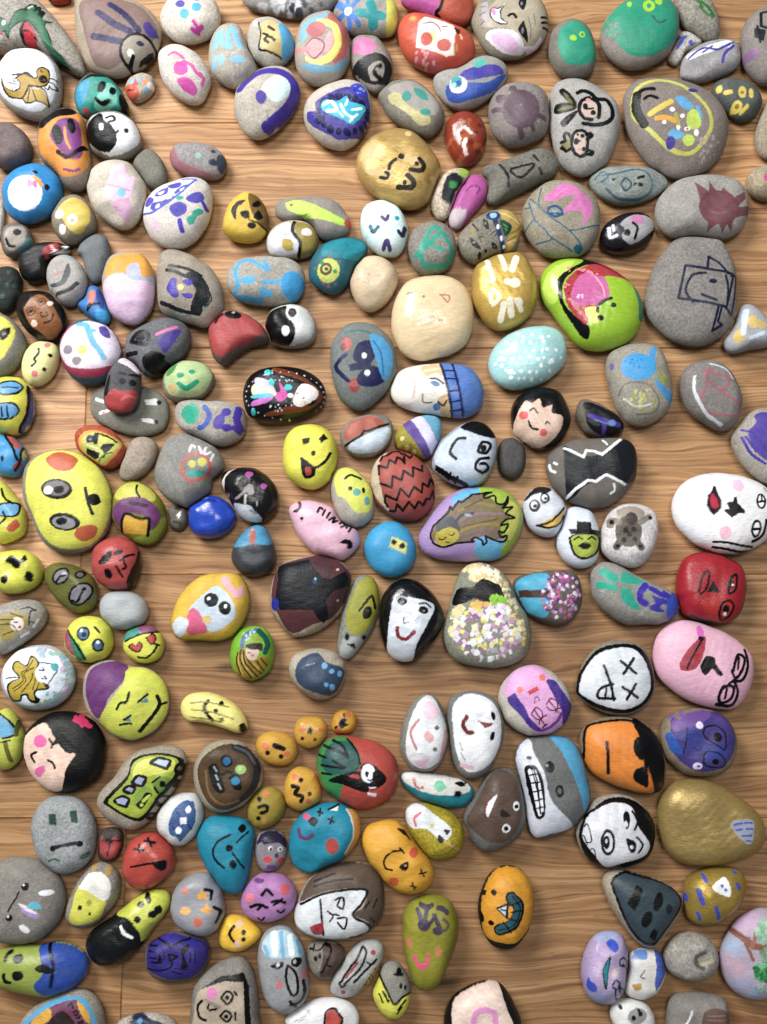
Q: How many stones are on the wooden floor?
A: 200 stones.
